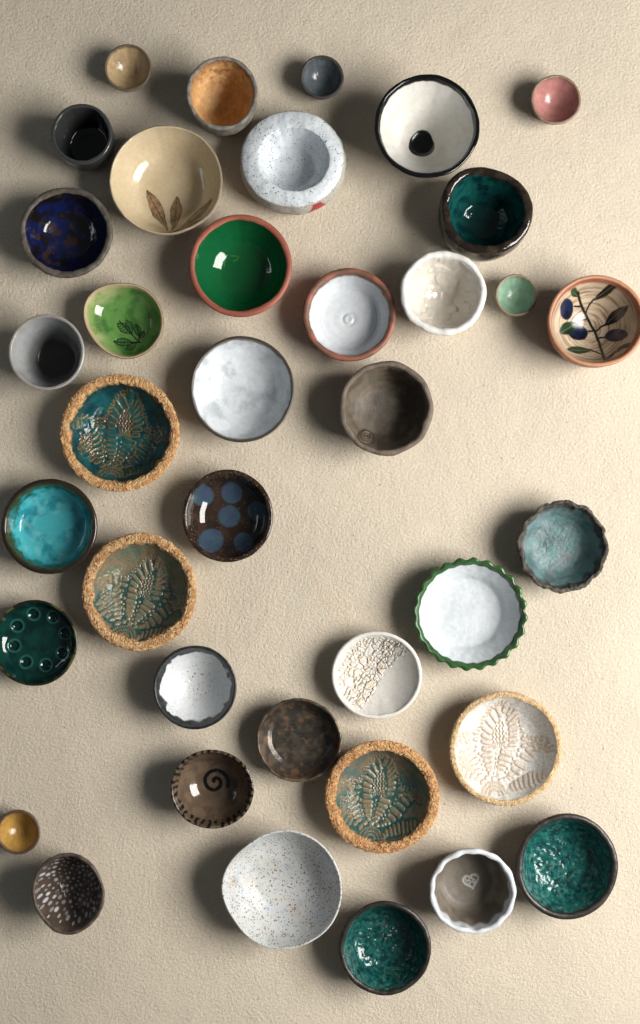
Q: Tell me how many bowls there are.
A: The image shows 38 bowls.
